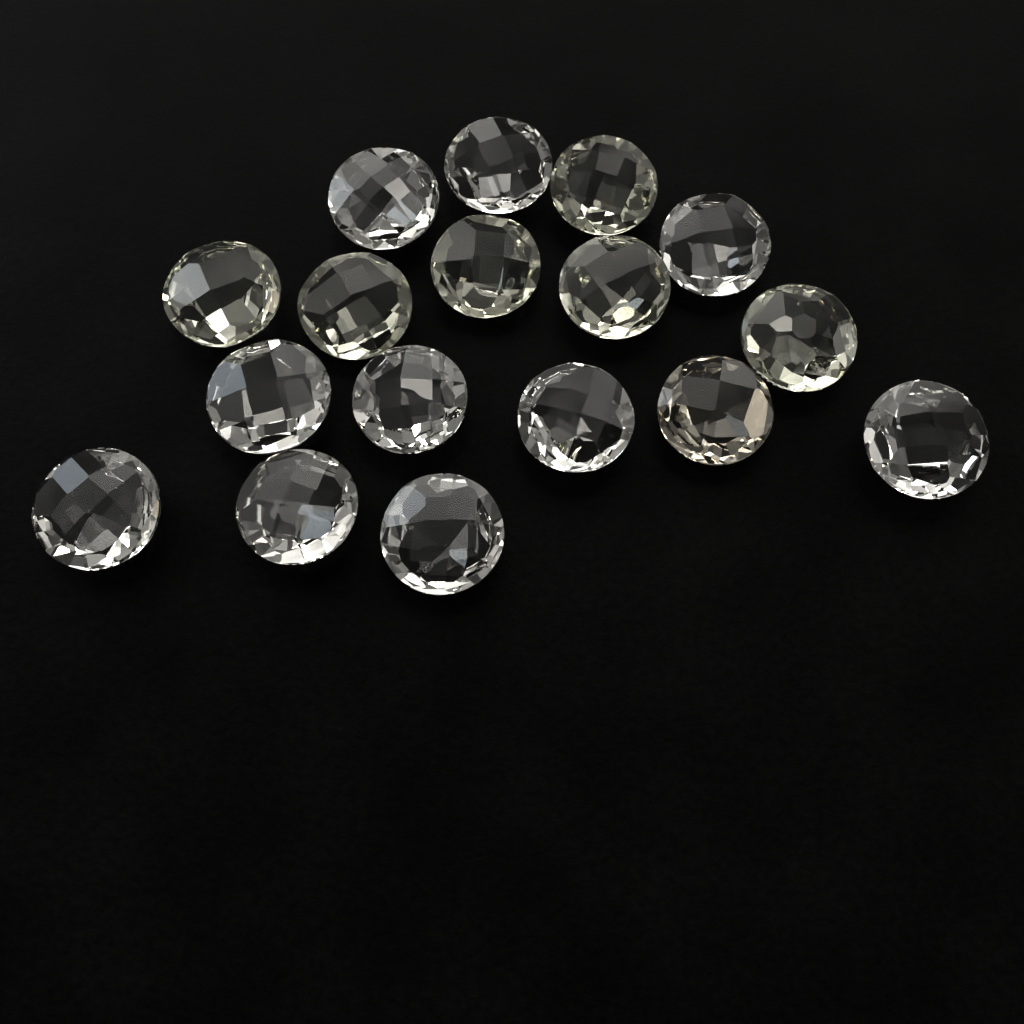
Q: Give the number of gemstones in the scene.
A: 17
